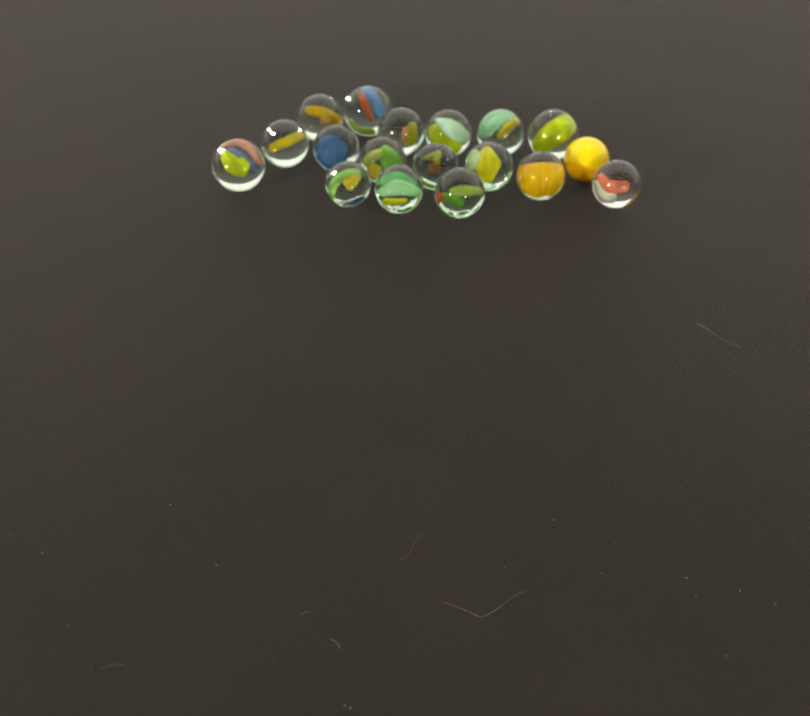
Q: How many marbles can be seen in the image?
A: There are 18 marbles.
